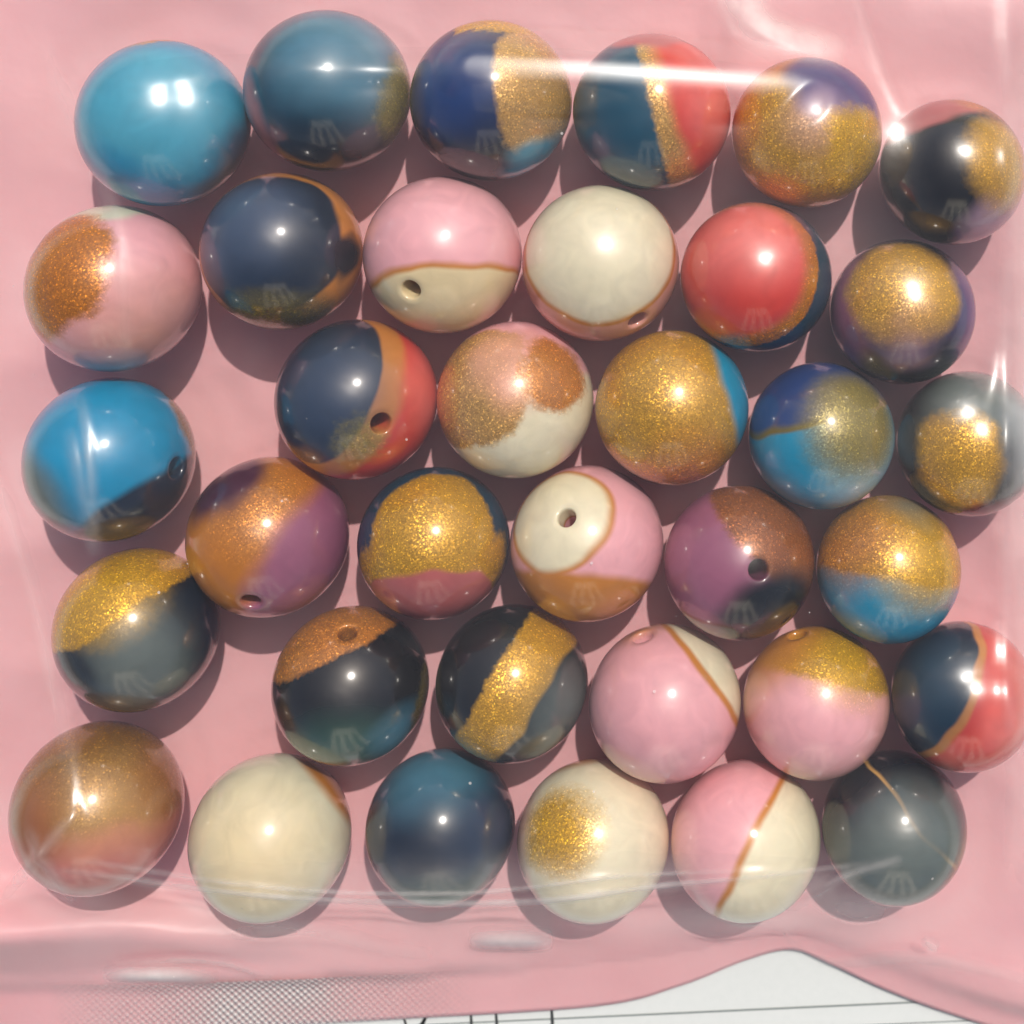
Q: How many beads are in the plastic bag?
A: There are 35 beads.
